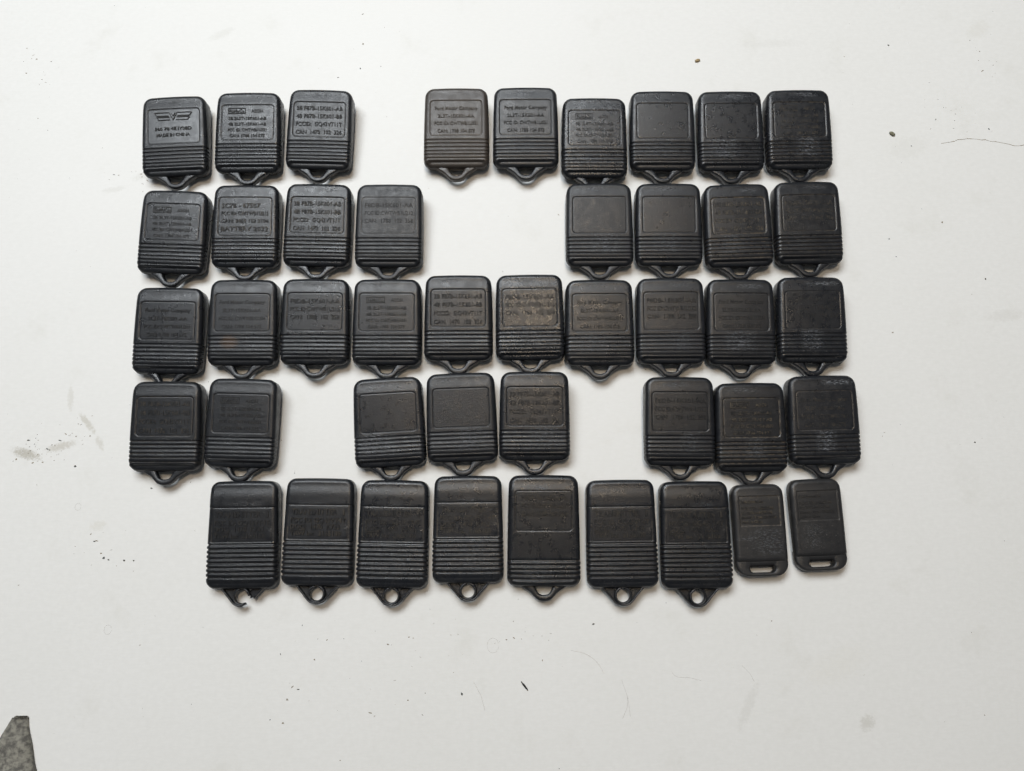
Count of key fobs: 44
